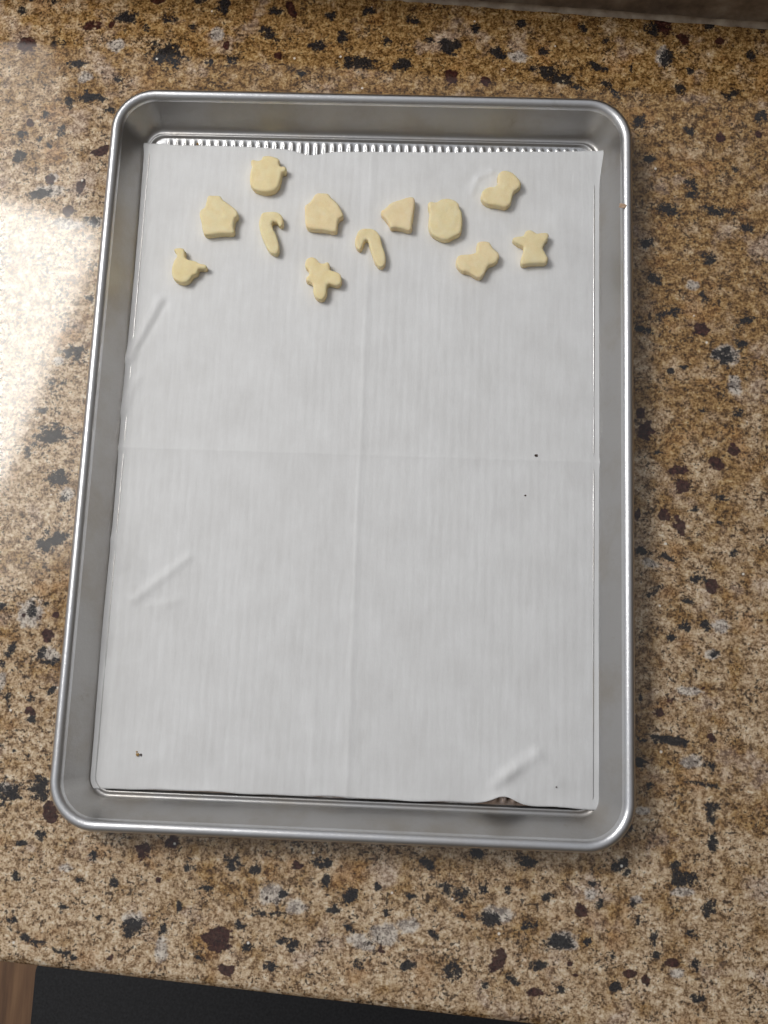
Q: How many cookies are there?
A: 12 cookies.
